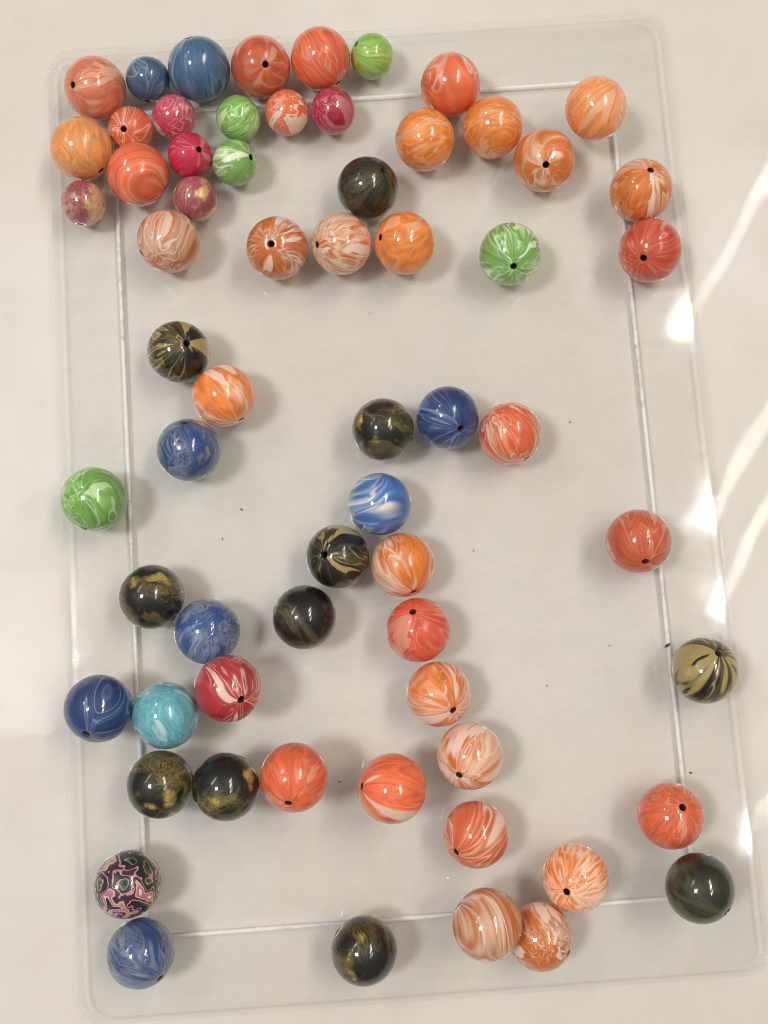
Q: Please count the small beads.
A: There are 11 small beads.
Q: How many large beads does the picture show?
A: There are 53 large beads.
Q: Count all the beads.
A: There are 64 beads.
